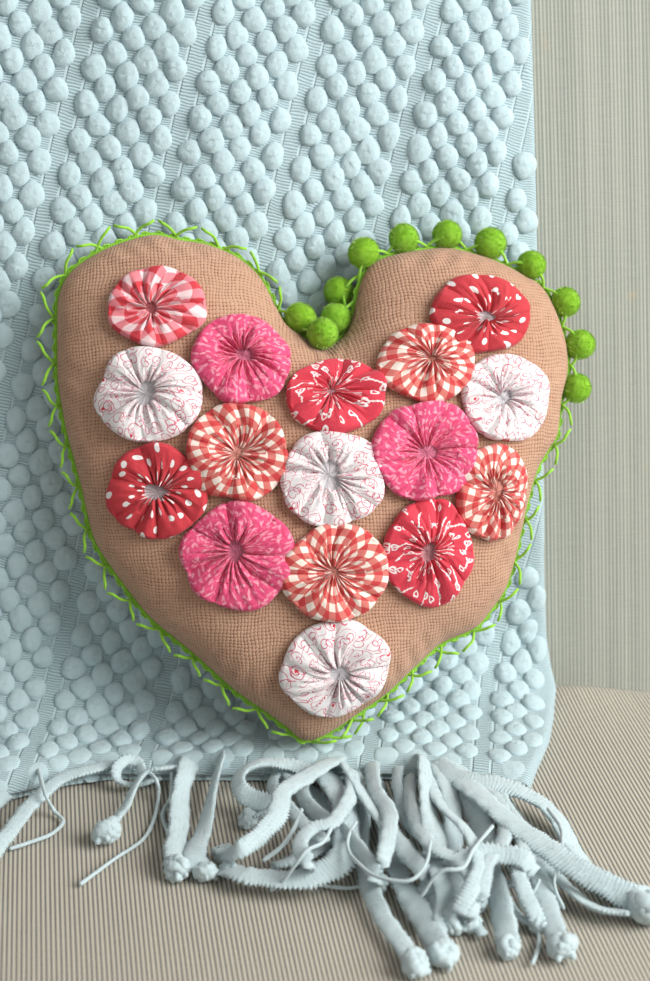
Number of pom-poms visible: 12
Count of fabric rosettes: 16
